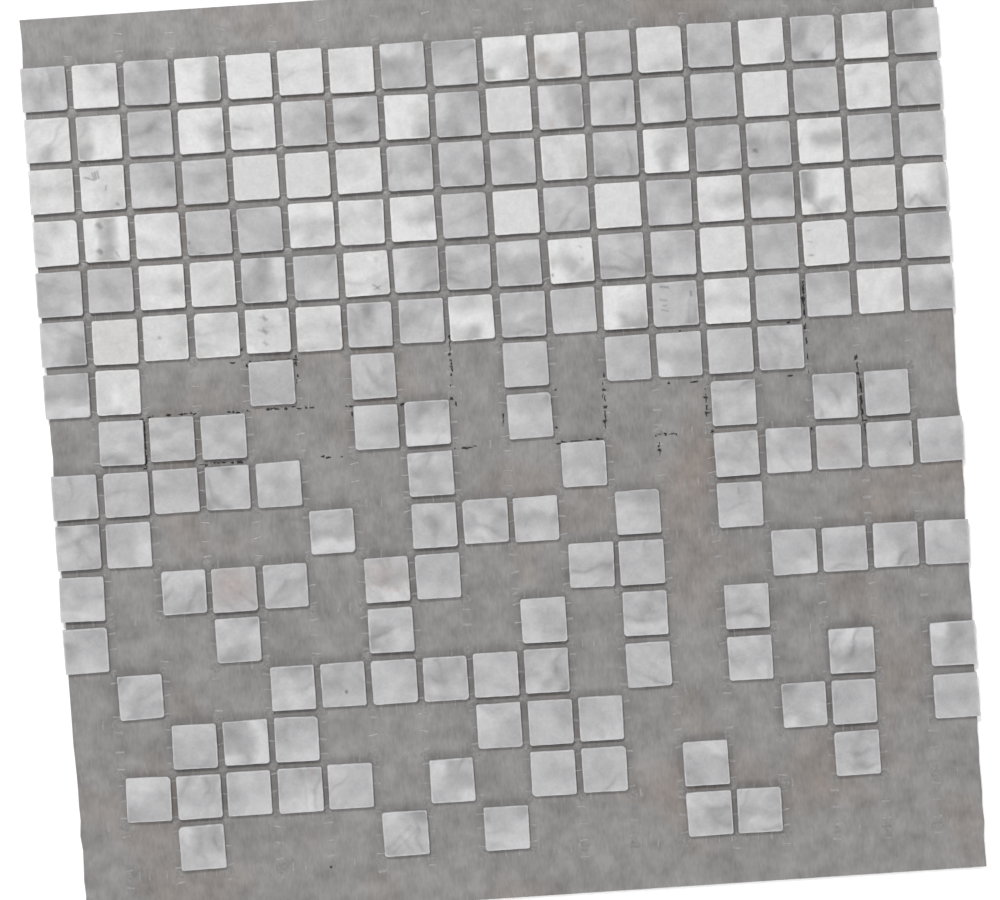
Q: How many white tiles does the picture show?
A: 54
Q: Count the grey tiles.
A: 145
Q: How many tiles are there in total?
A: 199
